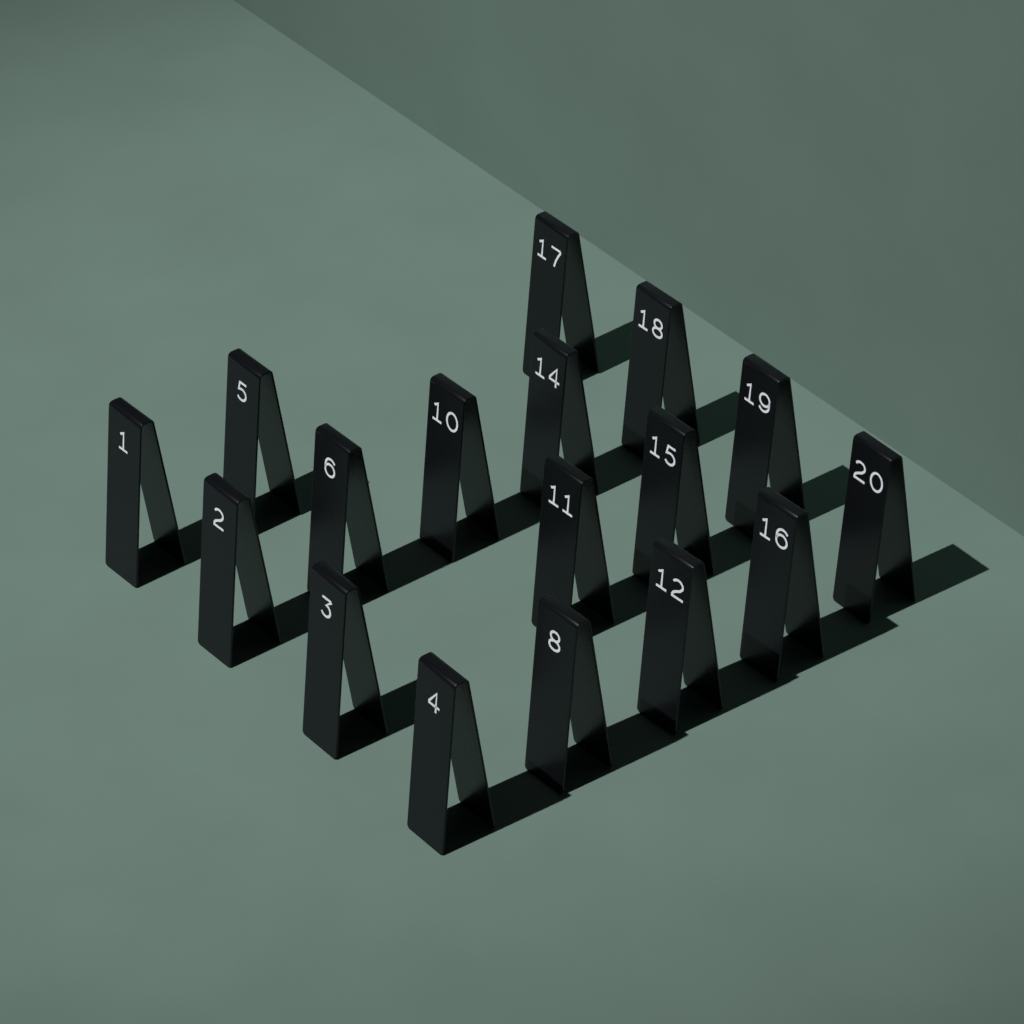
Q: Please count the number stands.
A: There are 17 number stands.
